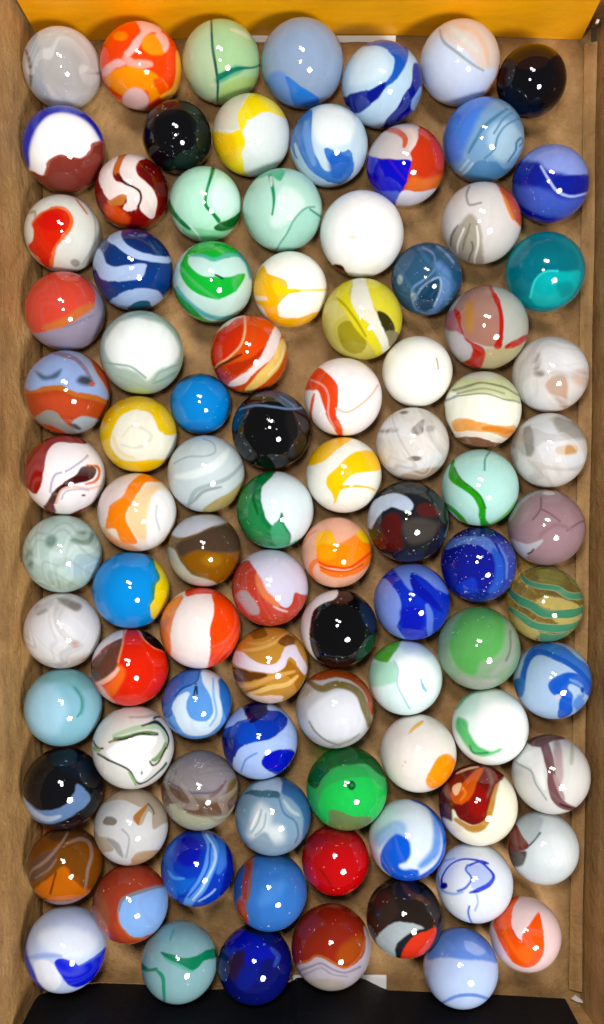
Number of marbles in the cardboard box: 93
